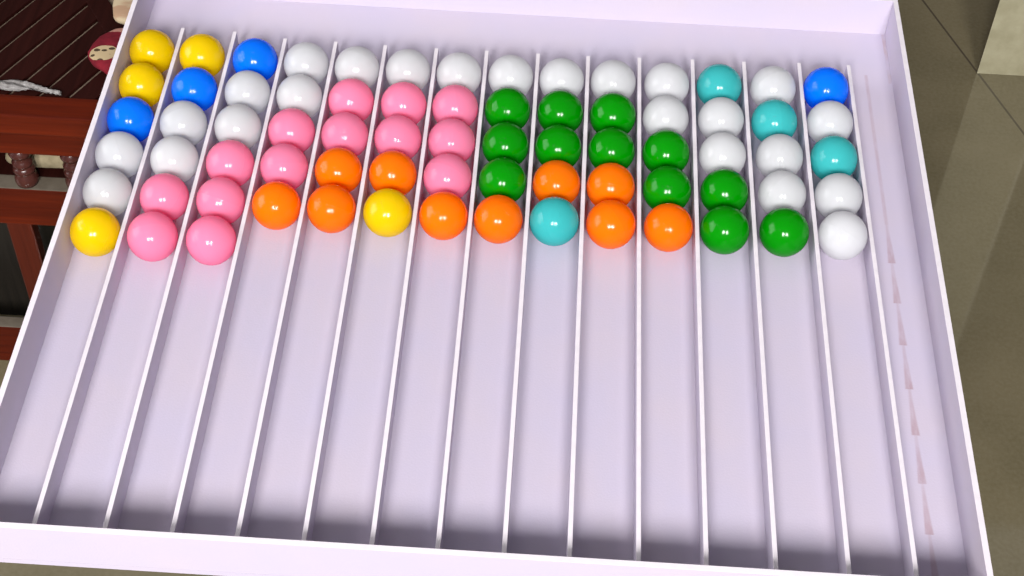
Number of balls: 73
